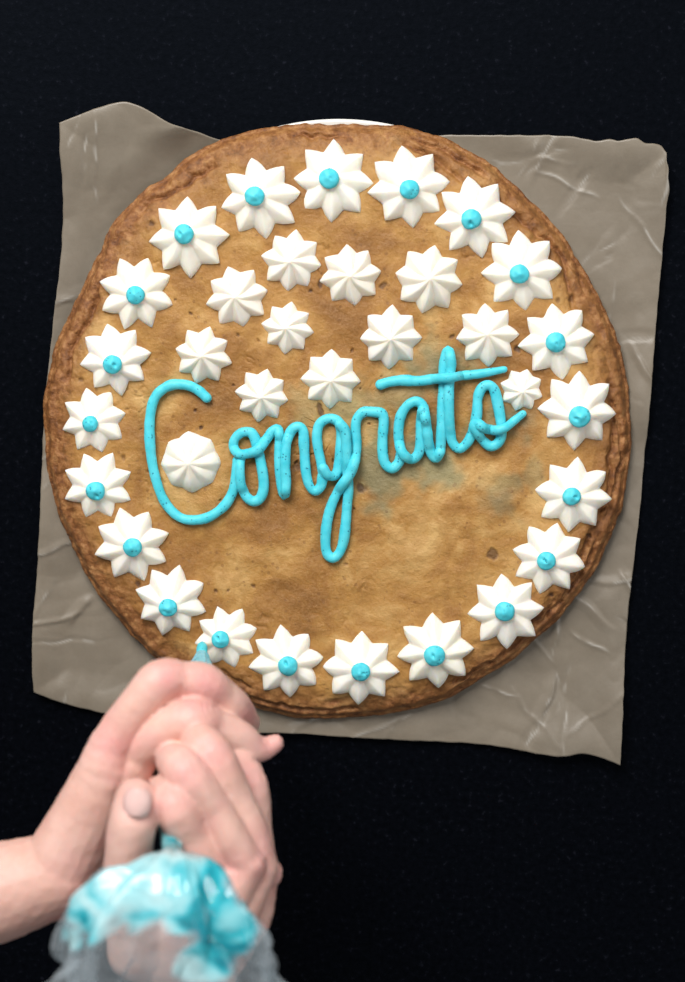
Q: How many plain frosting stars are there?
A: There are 12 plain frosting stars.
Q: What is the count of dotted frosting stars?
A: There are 21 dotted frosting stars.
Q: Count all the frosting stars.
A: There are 33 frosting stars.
